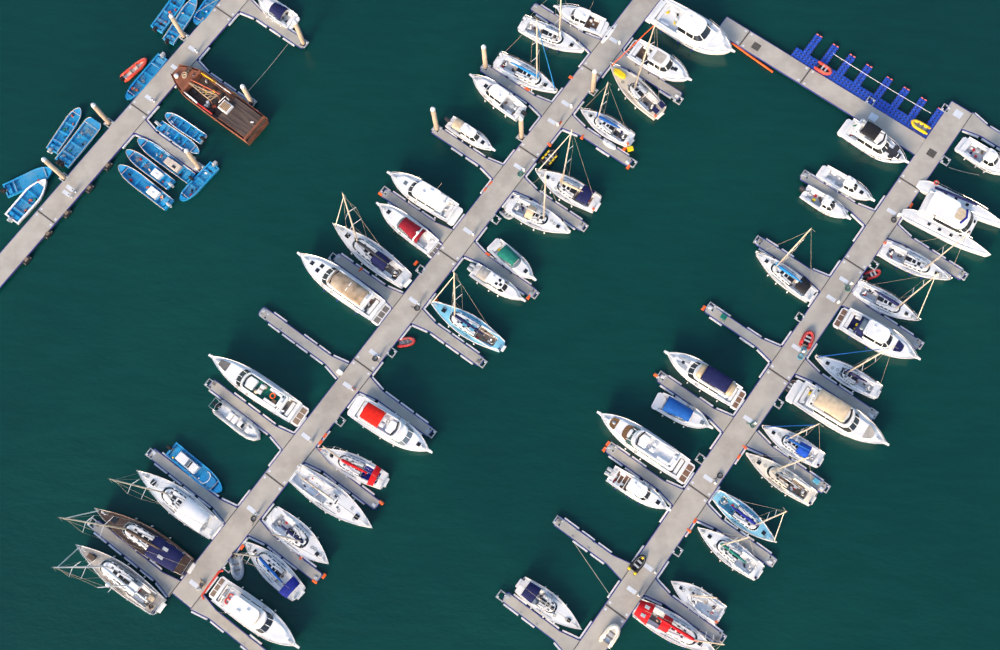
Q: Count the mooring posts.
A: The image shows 10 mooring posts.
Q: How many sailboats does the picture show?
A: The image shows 26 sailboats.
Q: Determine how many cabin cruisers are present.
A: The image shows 24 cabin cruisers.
